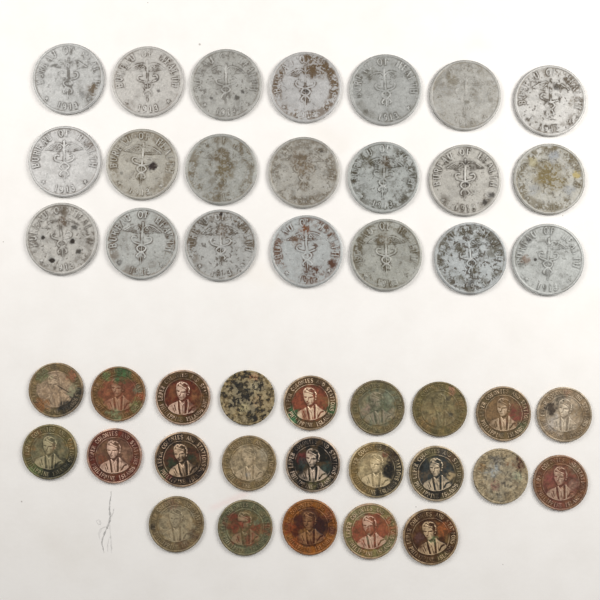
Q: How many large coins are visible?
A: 21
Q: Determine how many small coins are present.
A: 23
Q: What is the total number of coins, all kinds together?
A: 44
